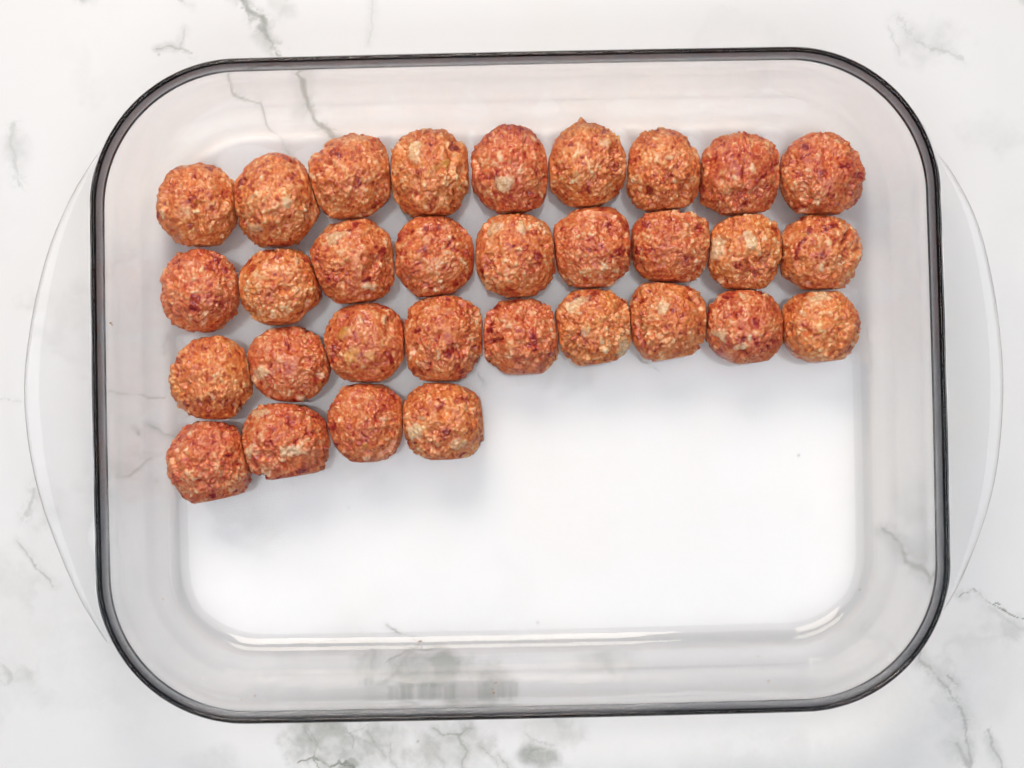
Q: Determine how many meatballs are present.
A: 31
